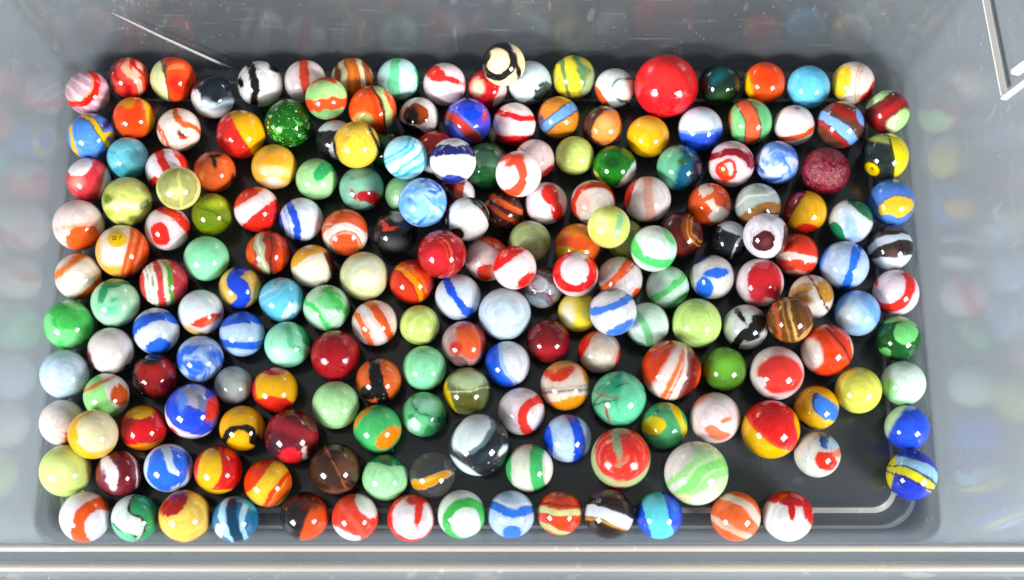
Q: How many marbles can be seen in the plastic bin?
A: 200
